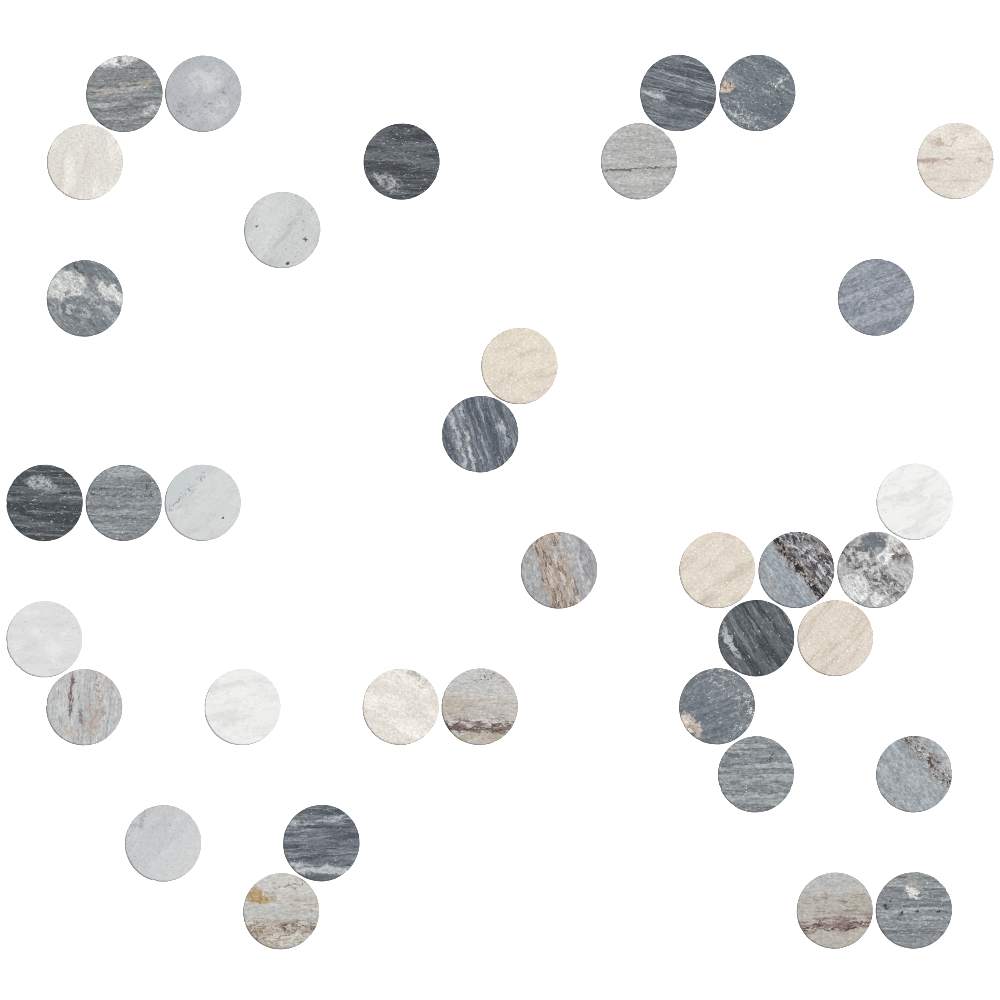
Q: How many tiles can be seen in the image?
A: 36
